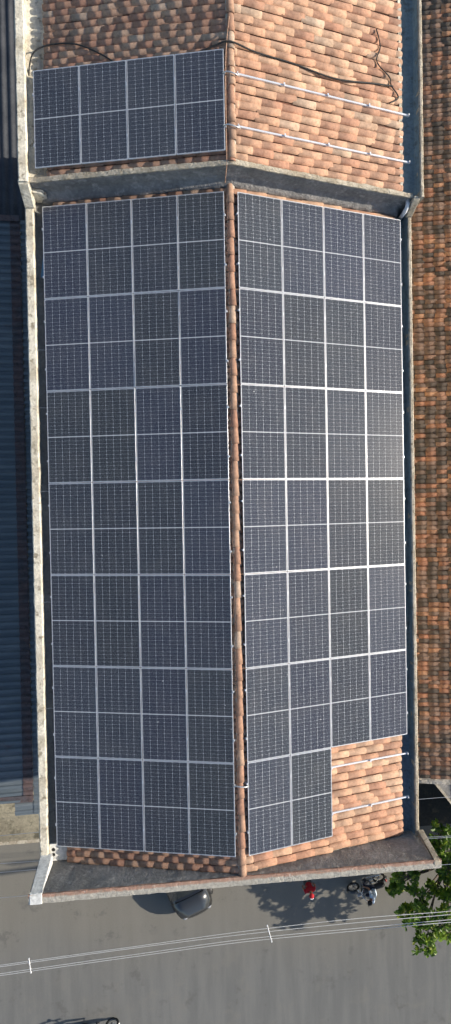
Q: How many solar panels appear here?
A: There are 58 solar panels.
